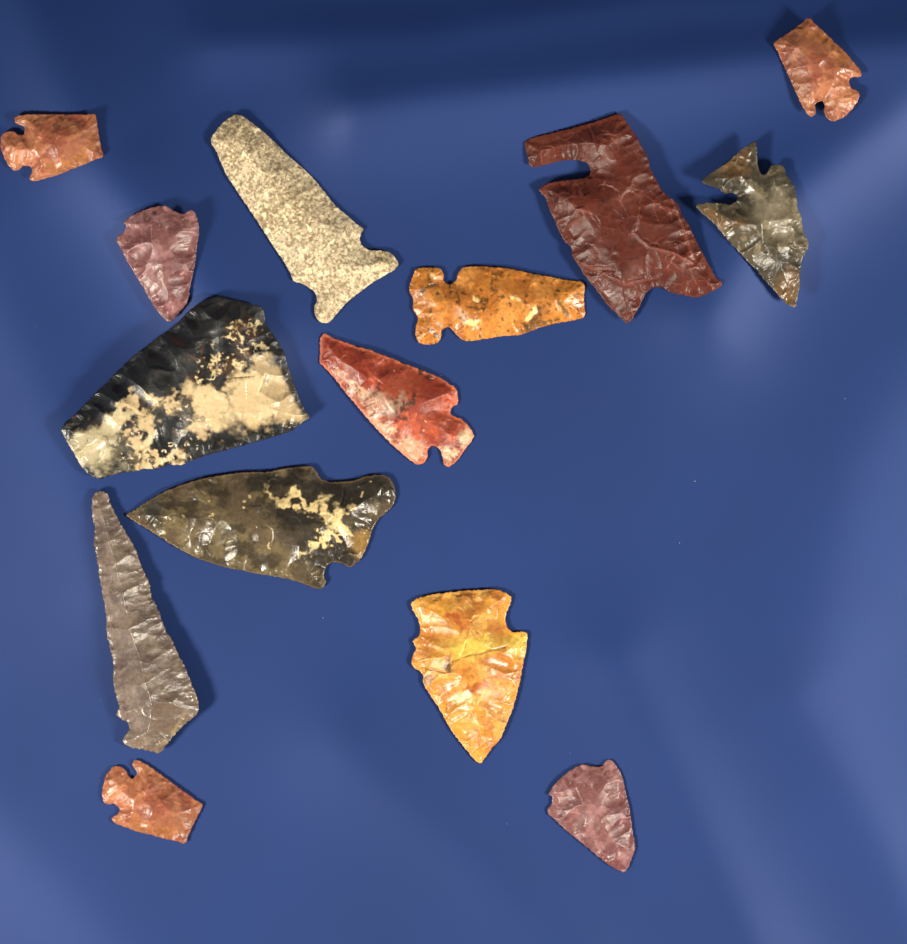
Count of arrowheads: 14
